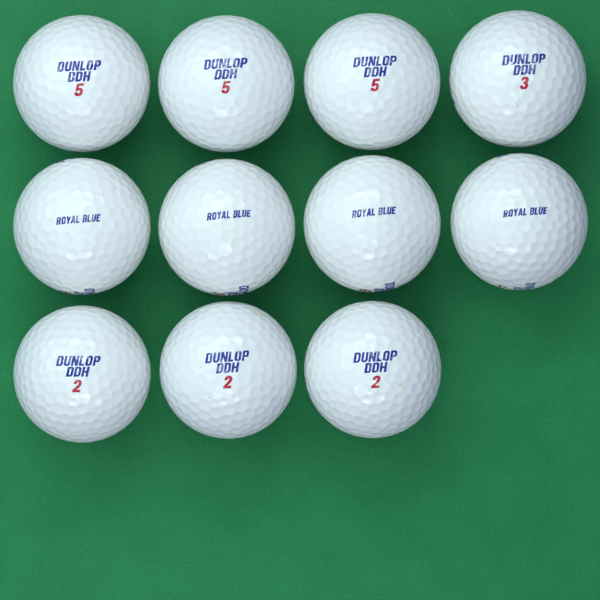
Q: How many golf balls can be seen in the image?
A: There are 11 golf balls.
